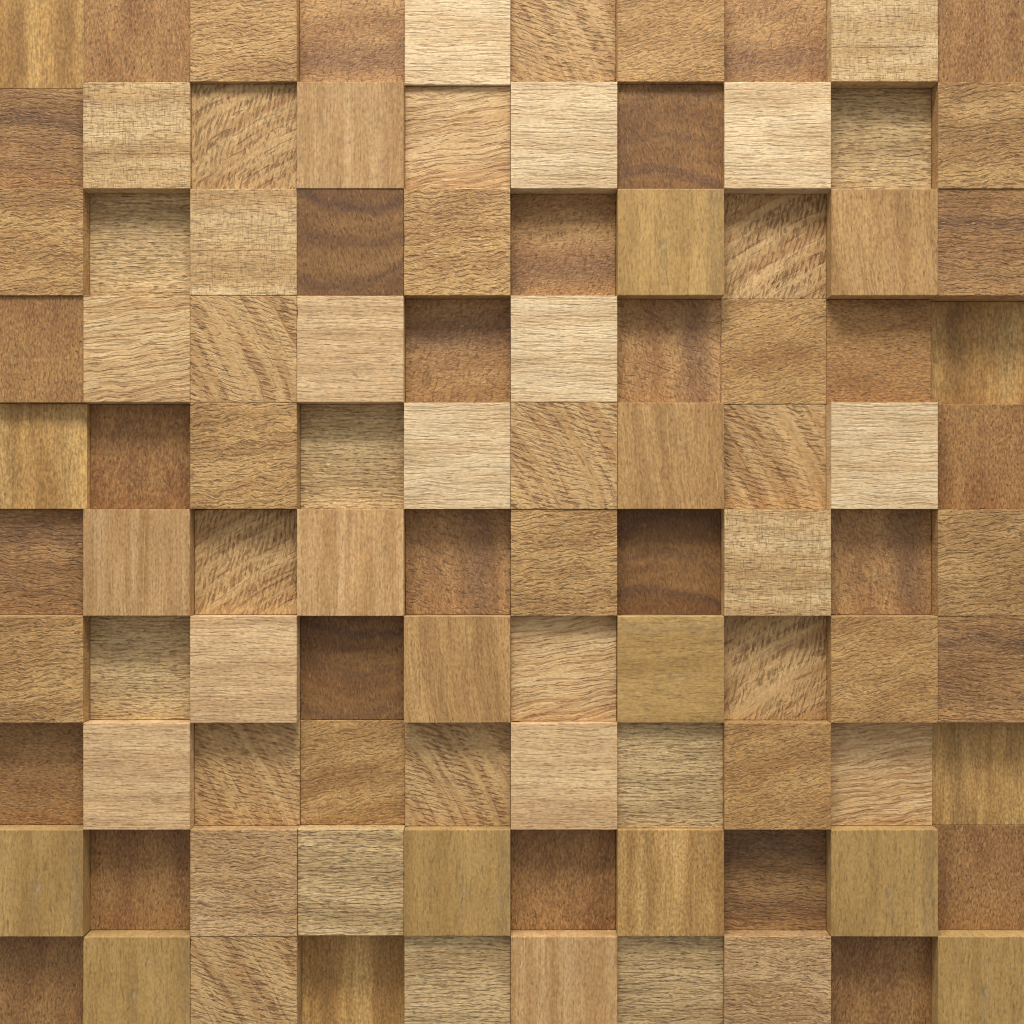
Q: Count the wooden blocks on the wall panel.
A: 100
